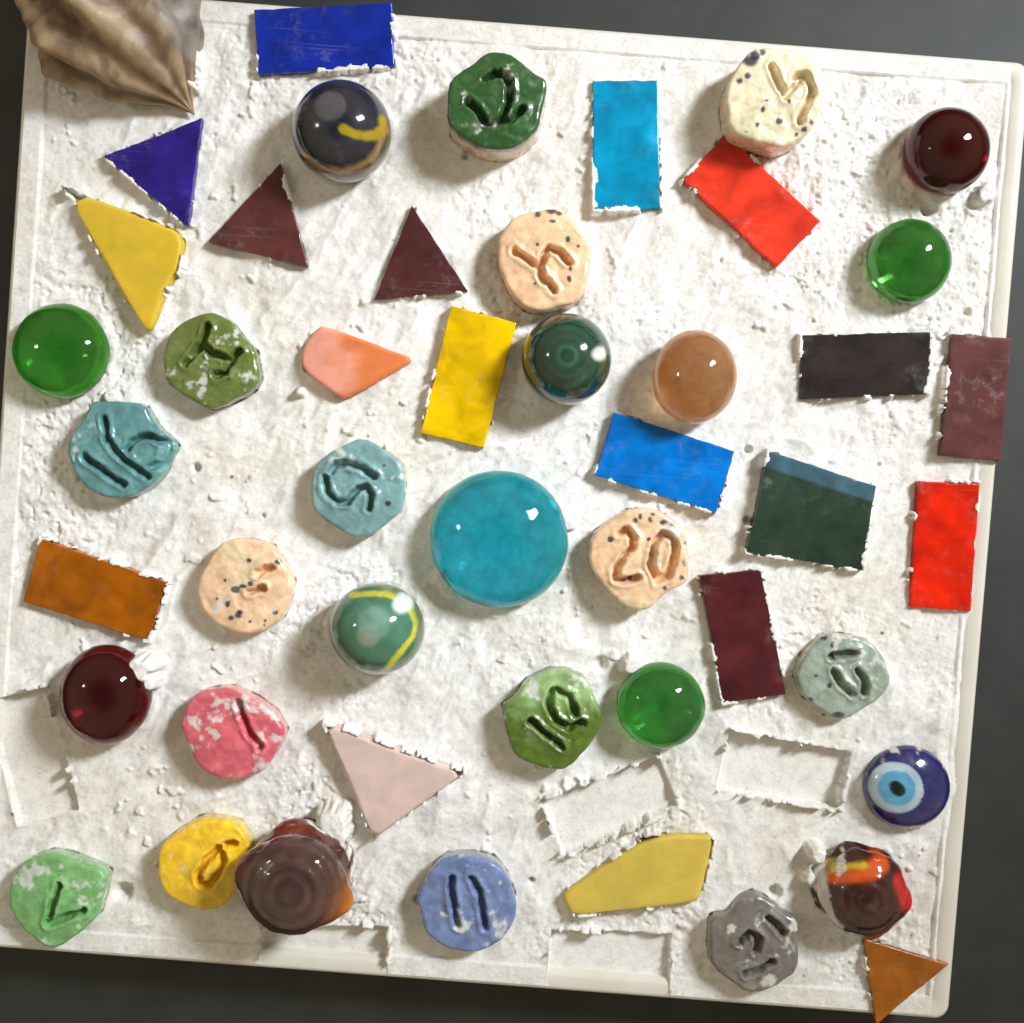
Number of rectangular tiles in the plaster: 11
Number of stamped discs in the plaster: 15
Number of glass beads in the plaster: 13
